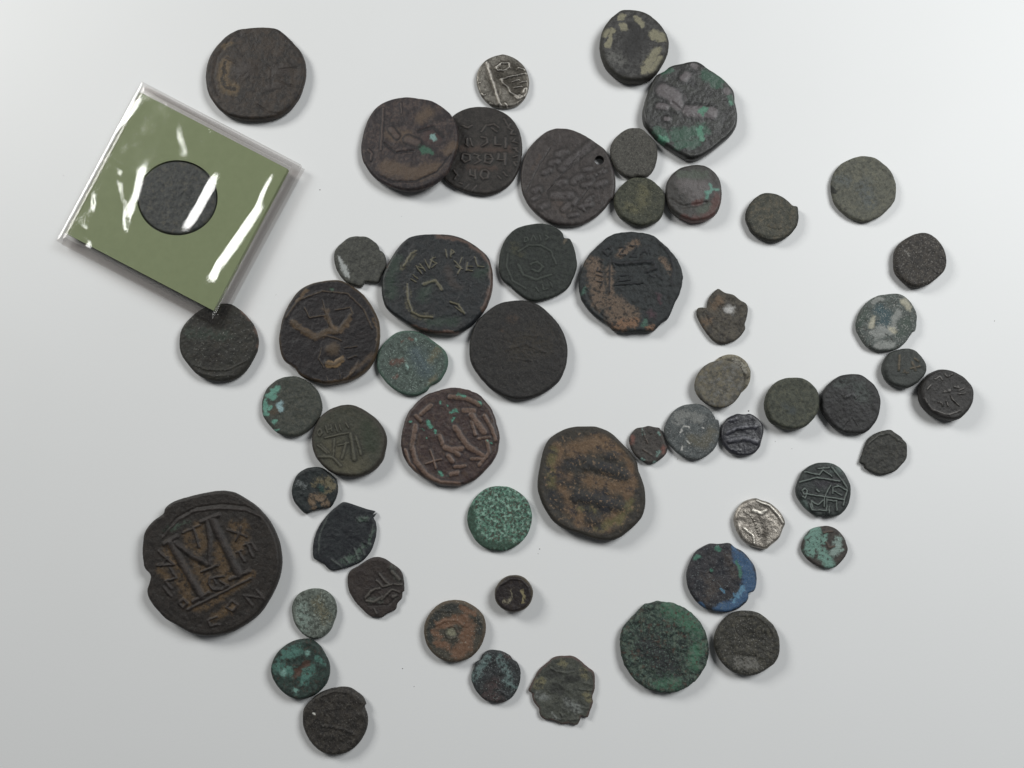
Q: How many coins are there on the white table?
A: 56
